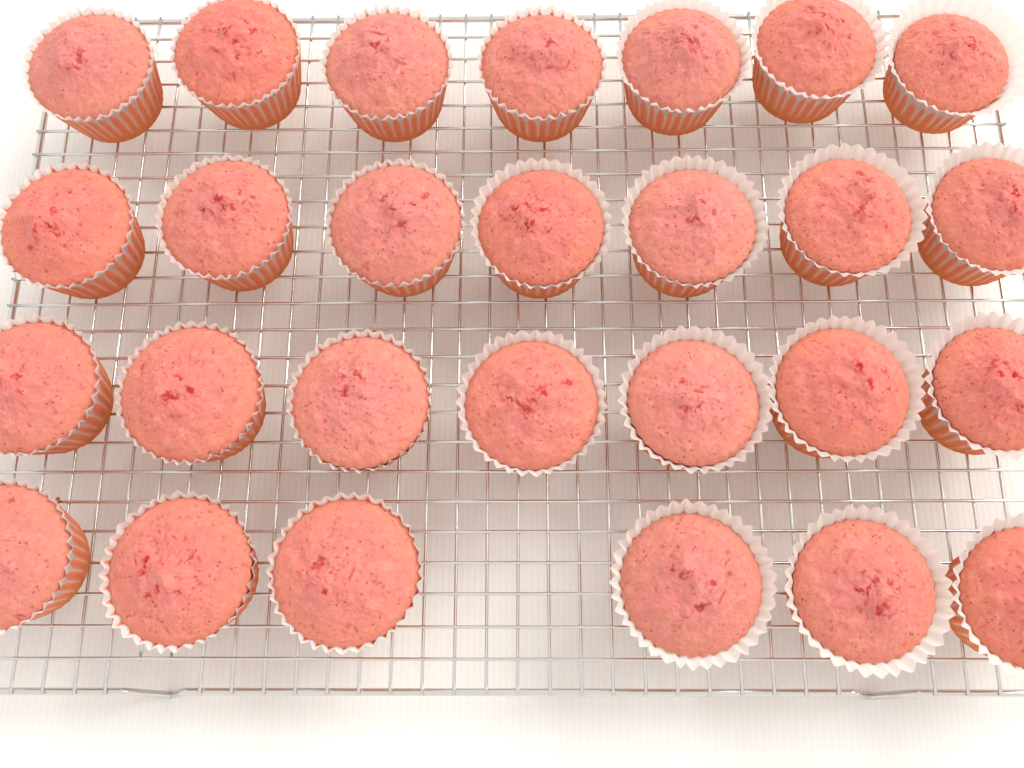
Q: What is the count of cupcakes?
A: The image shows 27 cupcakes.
